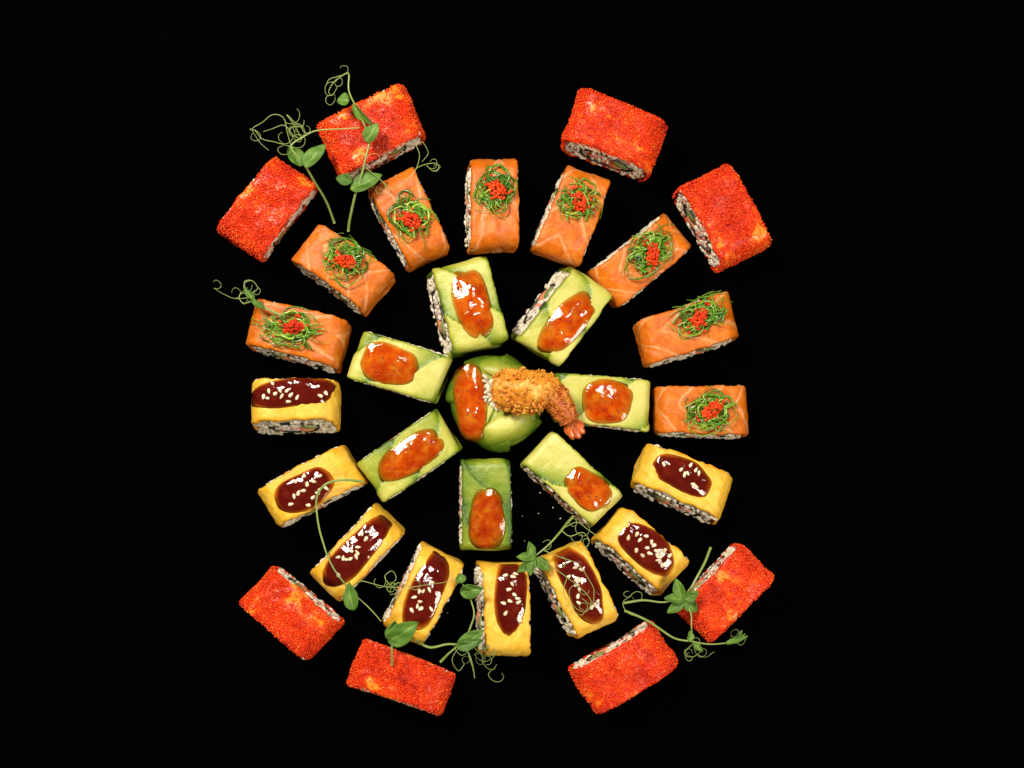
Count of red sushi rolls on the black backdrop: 8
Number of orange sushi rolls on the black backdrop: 8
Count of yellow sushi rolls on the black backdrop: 8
